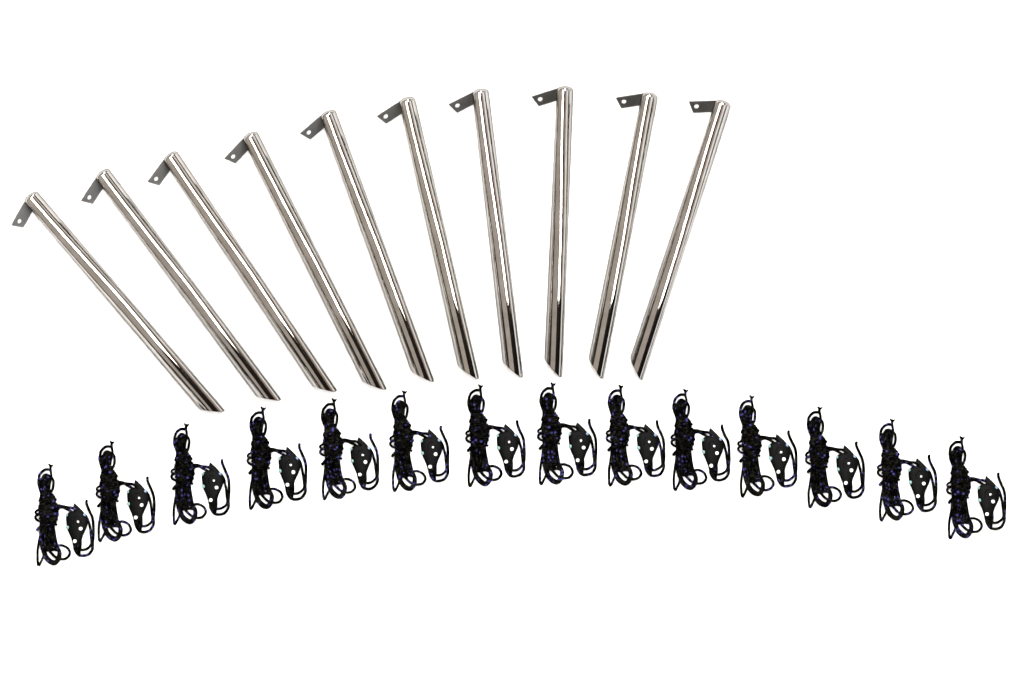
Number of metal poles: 10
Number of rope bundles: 14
